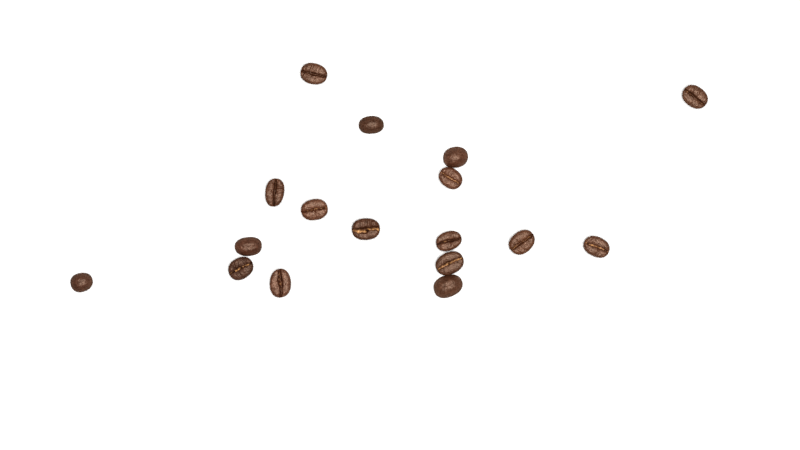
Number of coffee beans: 17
